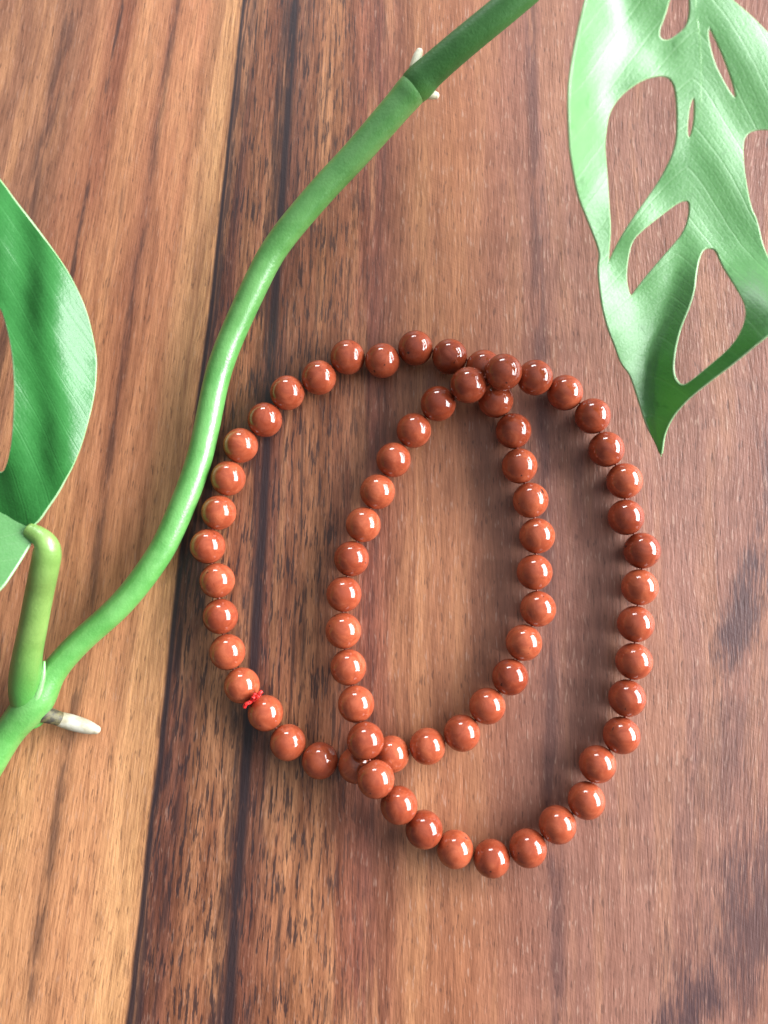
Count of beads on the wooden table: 67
